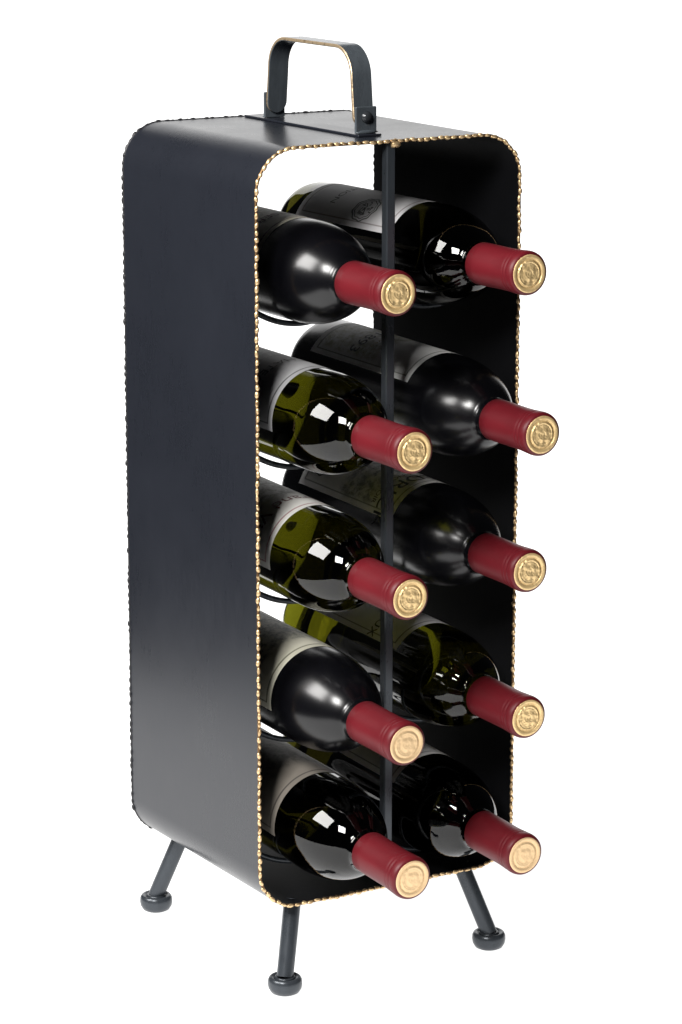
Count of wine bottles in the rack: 10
